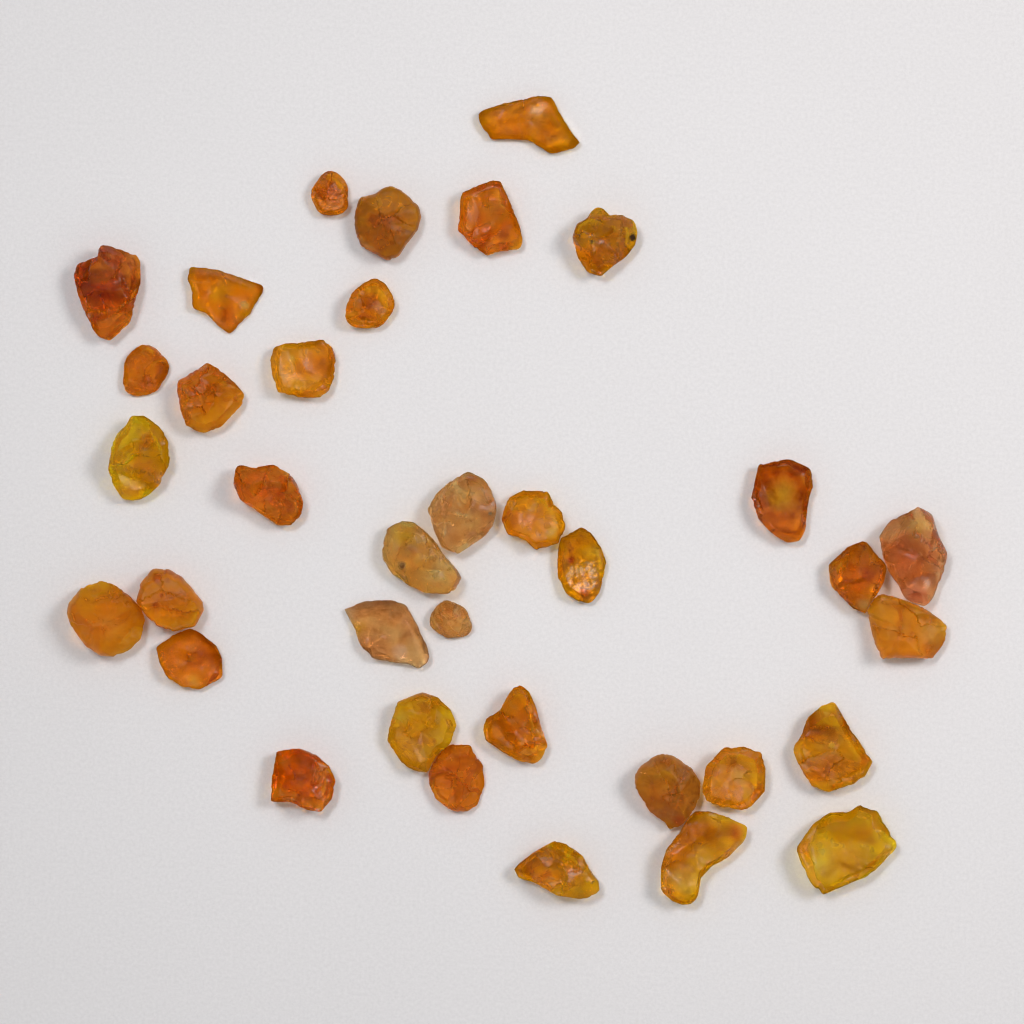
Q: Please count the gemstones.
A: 36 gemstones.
